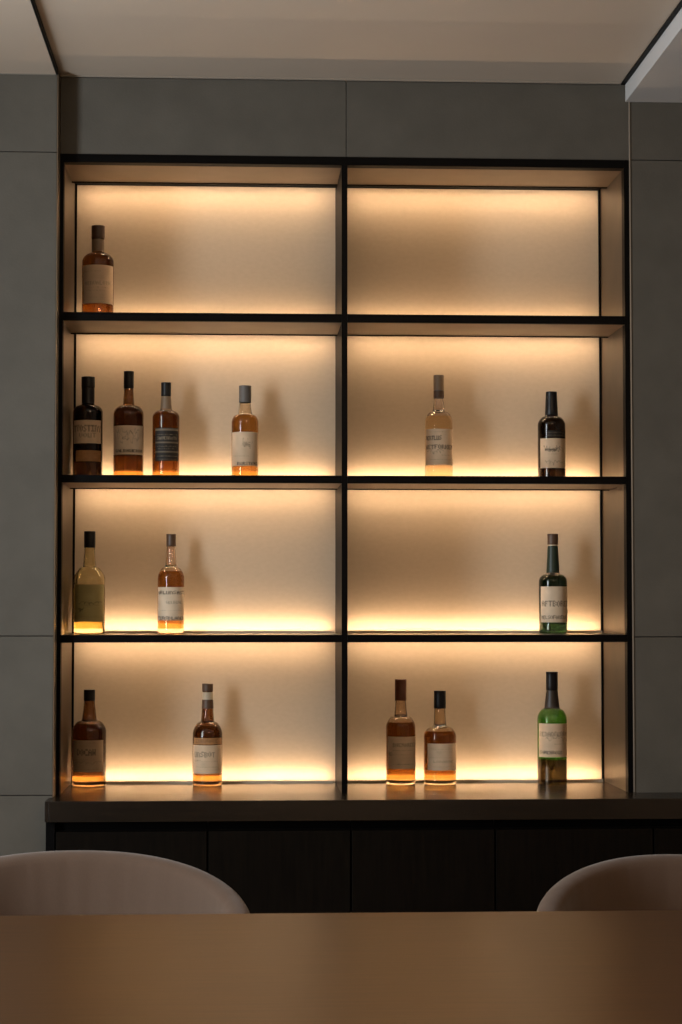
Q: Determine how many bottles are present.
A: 15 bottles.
